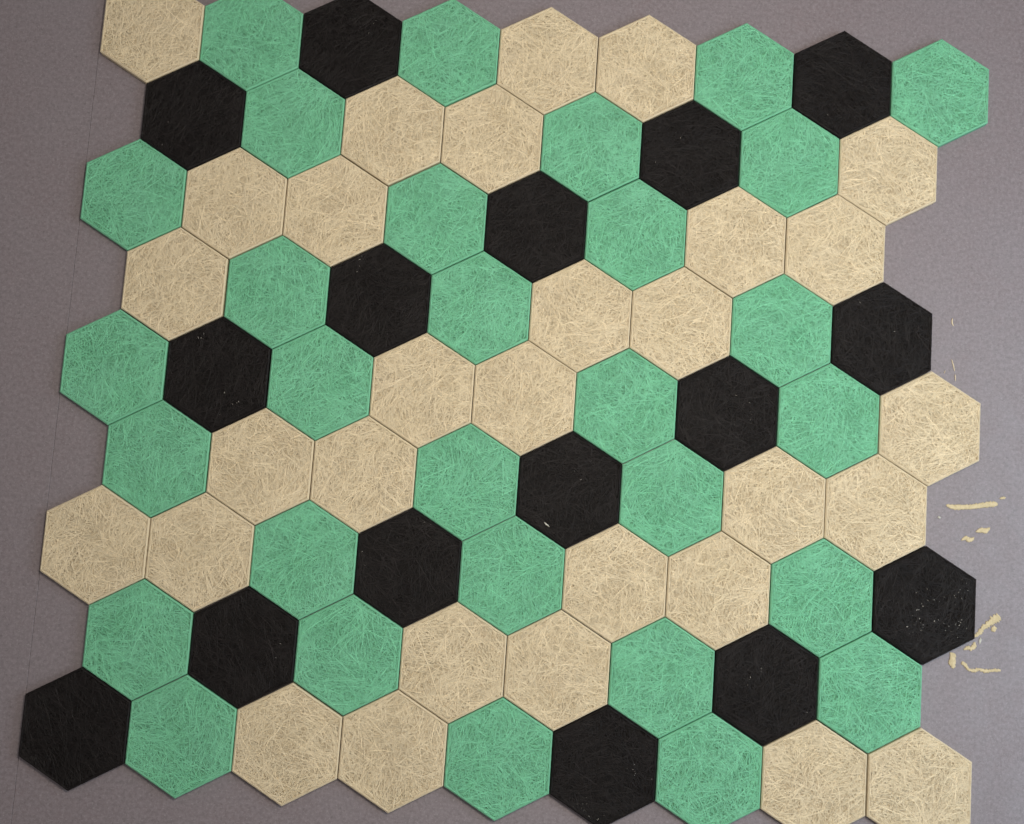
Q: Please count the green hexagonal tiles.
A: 30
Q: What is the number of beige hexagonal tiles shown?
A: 30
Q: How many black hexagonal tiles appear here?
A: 16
